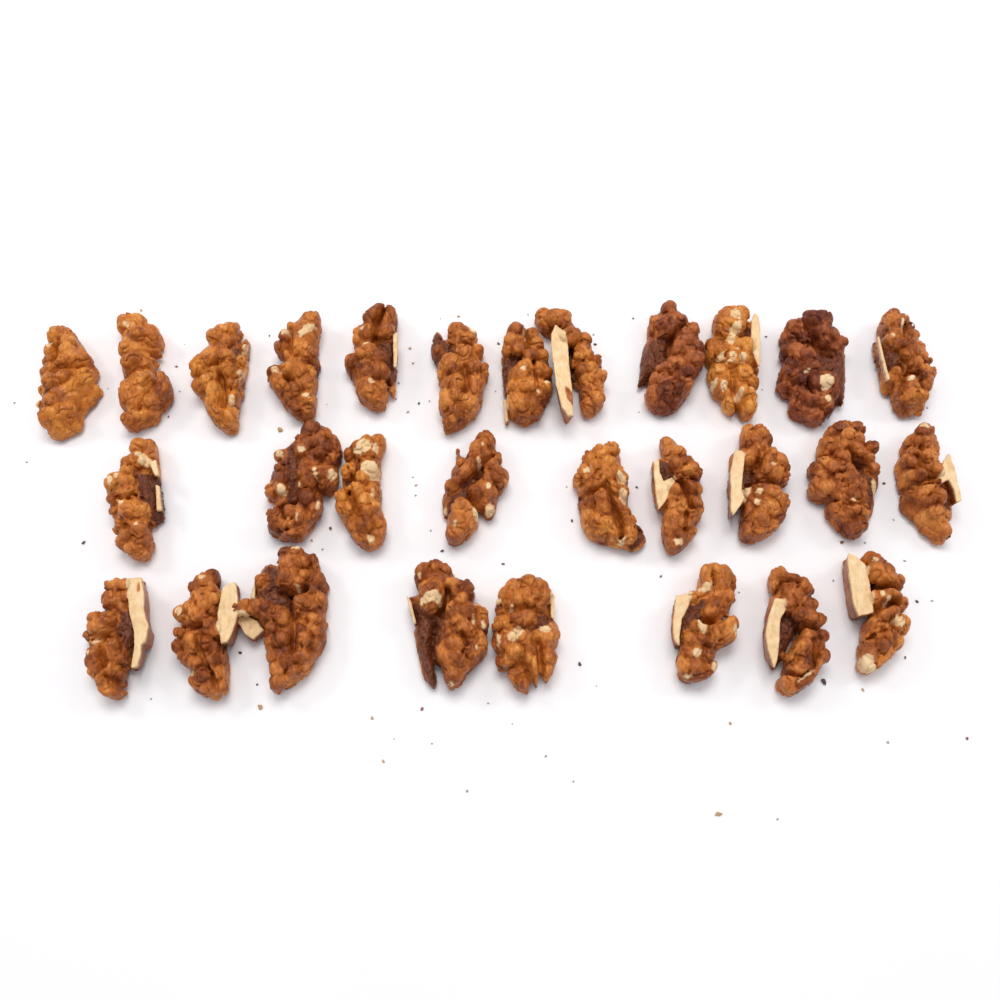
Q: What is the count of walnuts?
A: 29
